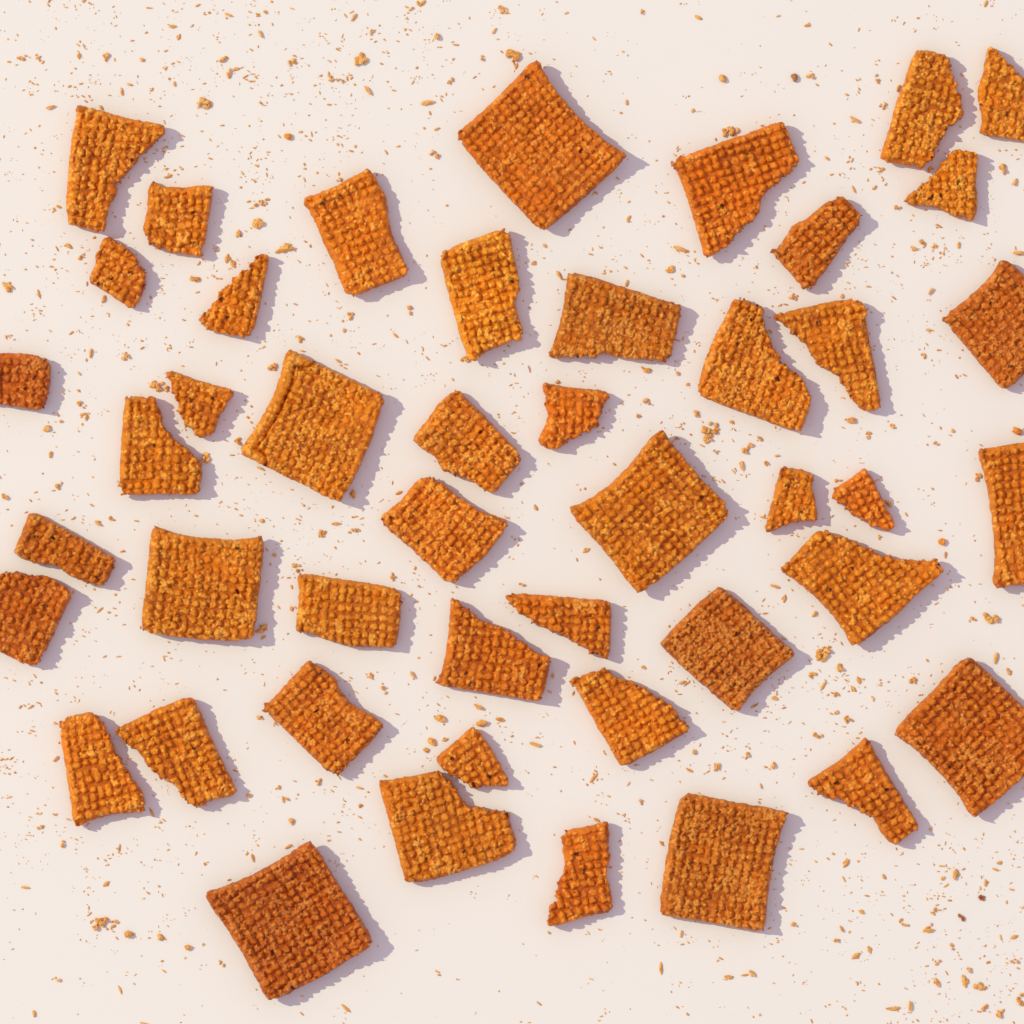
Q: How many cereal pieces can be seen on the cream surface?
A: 46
